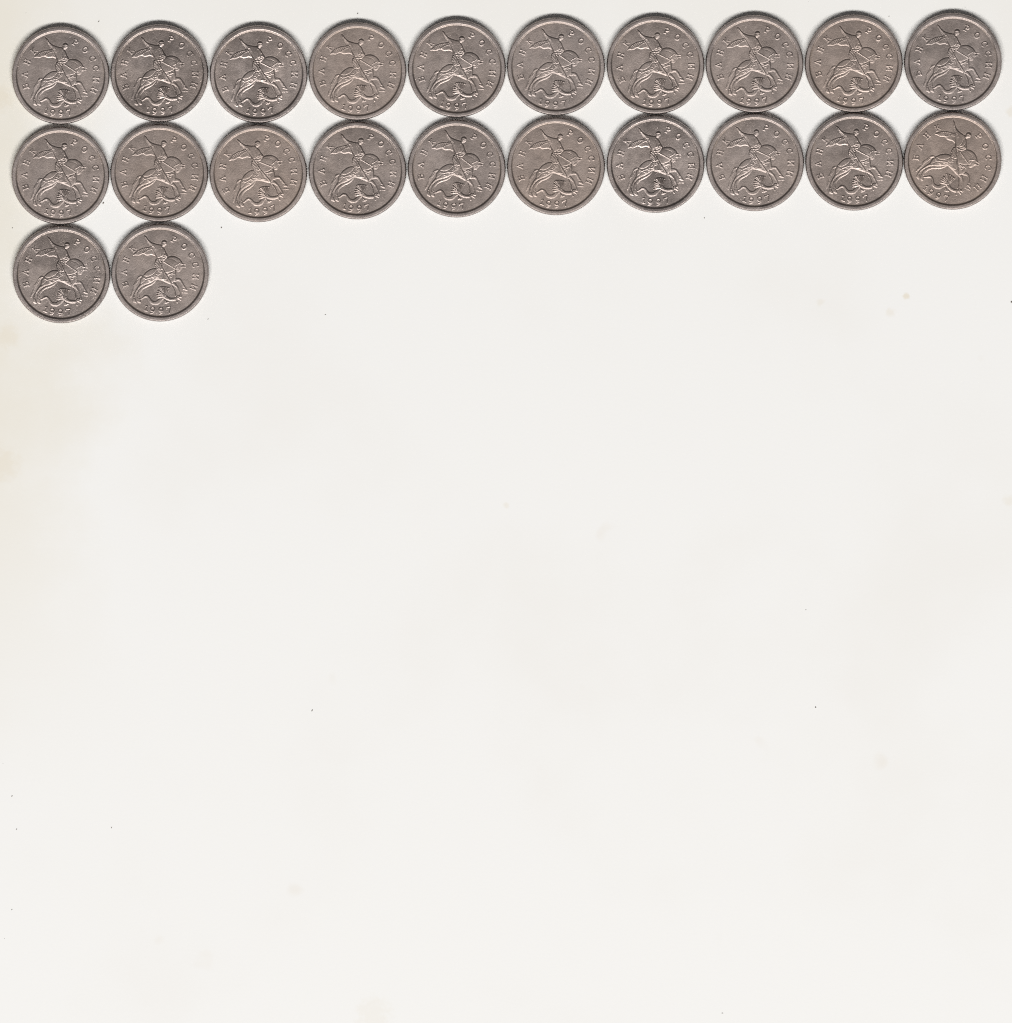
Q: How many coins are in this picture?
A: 22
